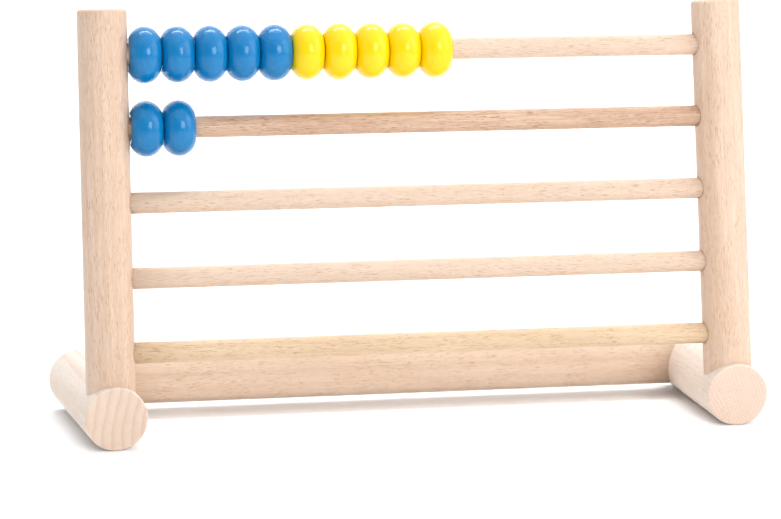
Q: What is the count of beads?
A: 12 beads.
